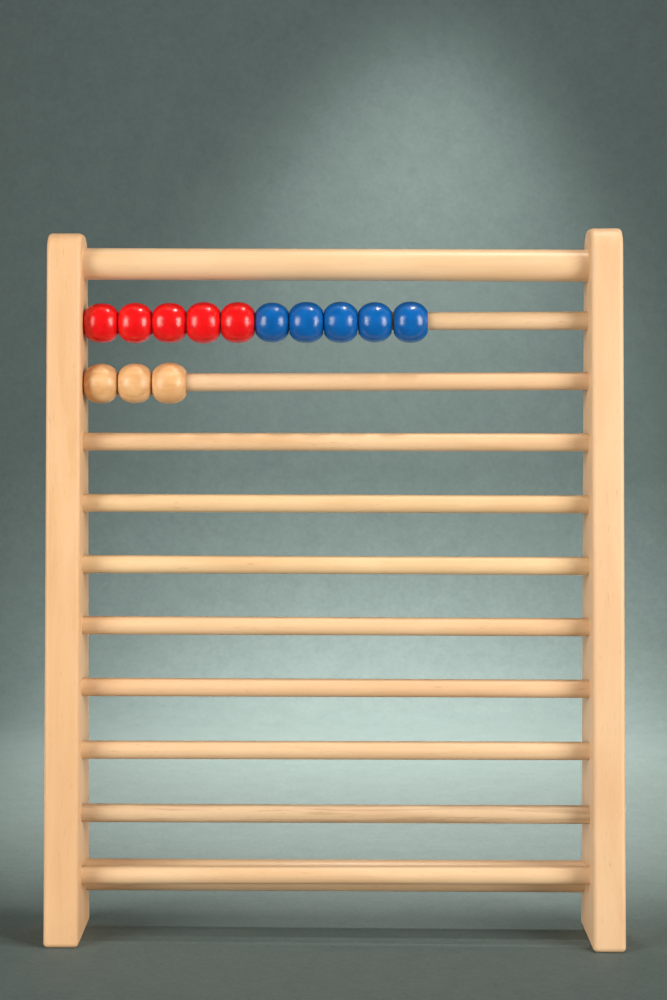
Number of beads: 13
